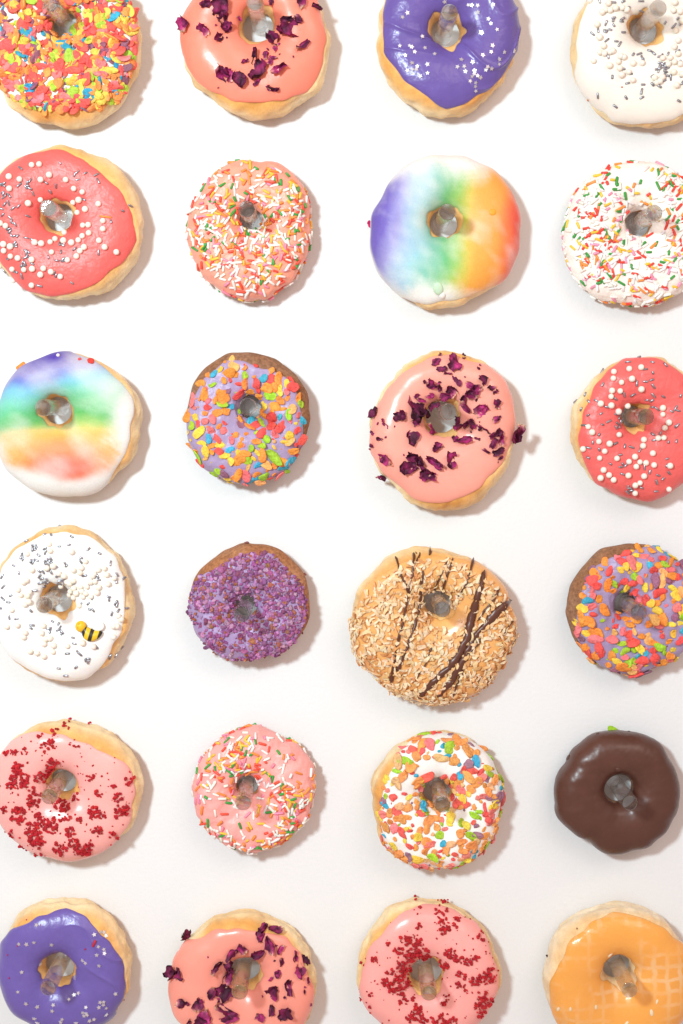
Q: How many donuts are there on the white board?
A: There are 24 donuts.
